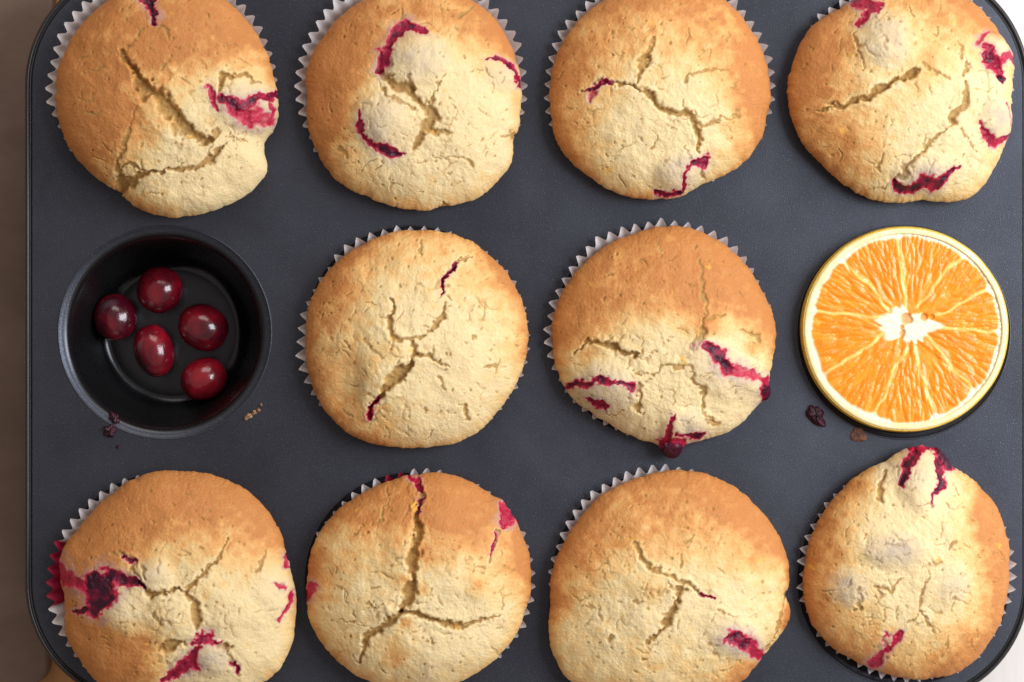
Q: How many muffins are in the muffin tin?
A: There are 10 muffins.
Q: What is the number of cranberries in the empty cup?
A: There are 5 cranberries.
